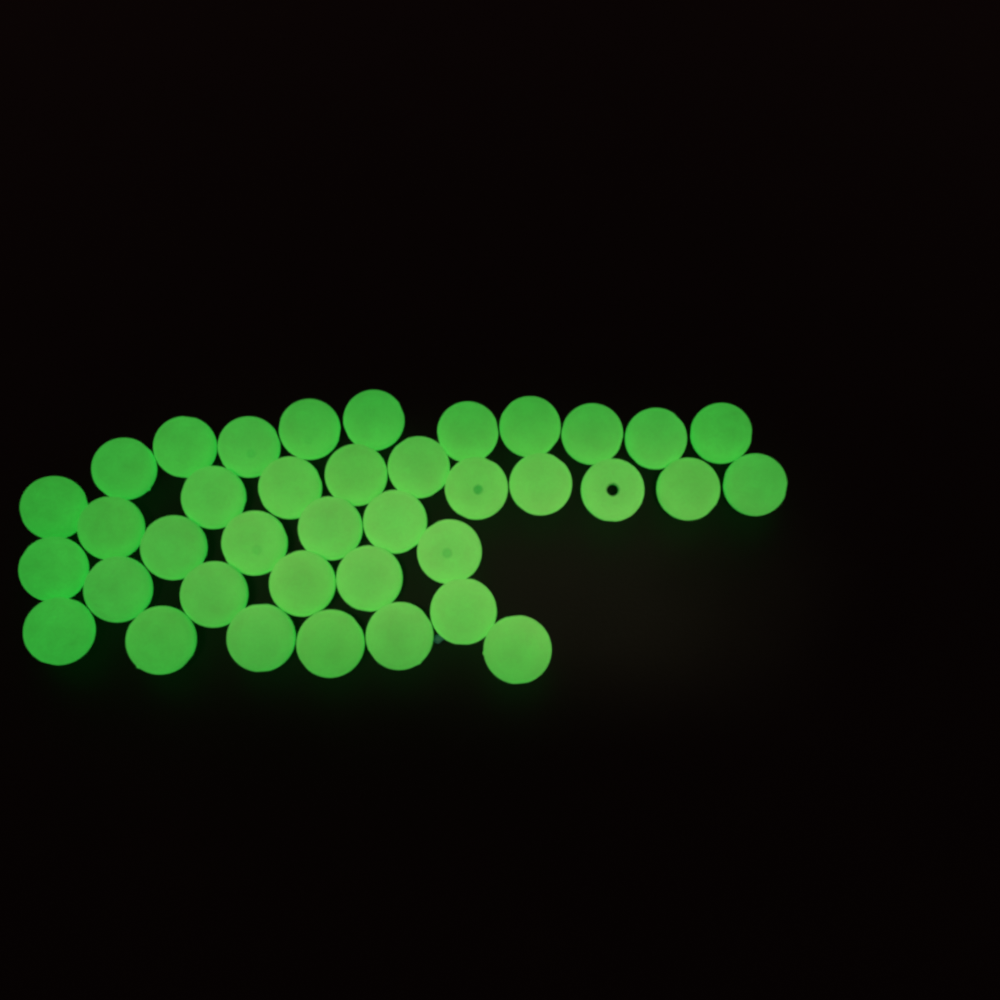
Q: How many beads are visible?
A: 38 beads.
